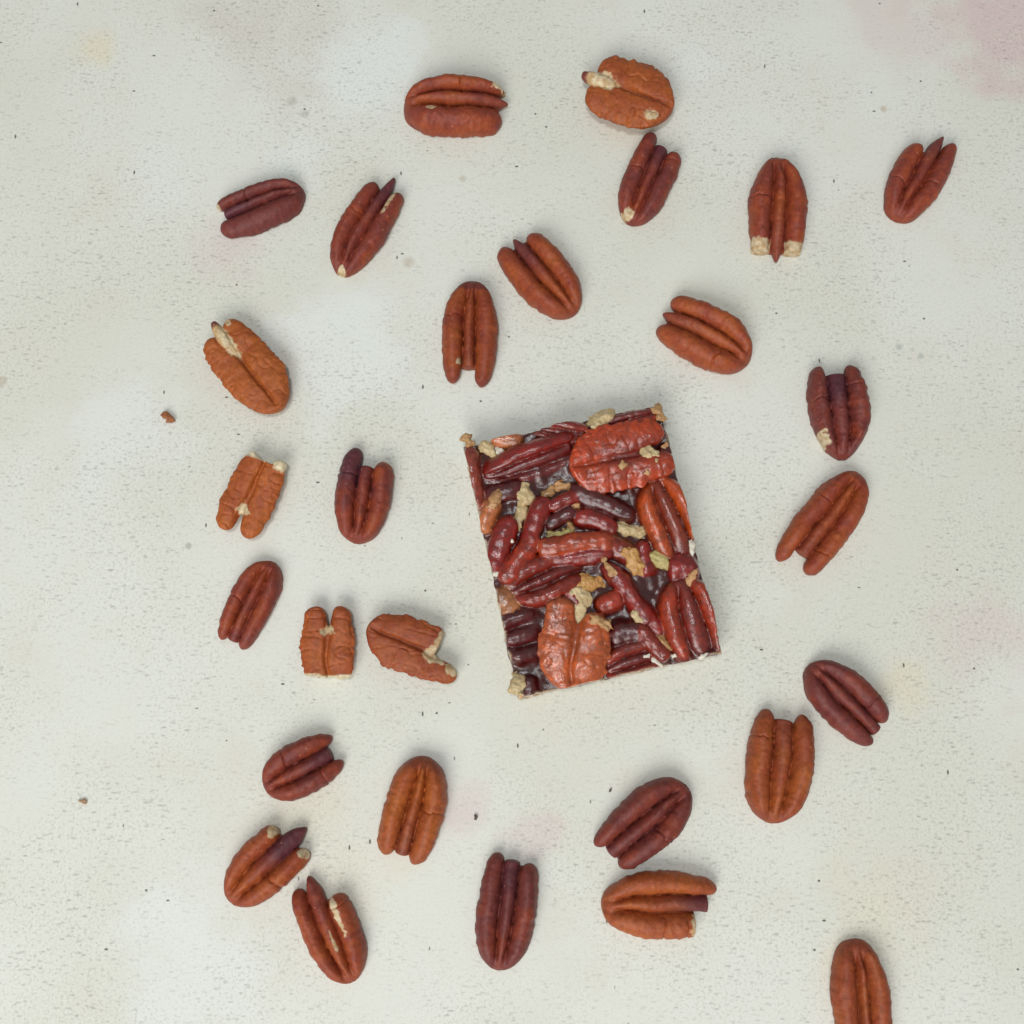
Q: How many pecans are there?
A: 28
